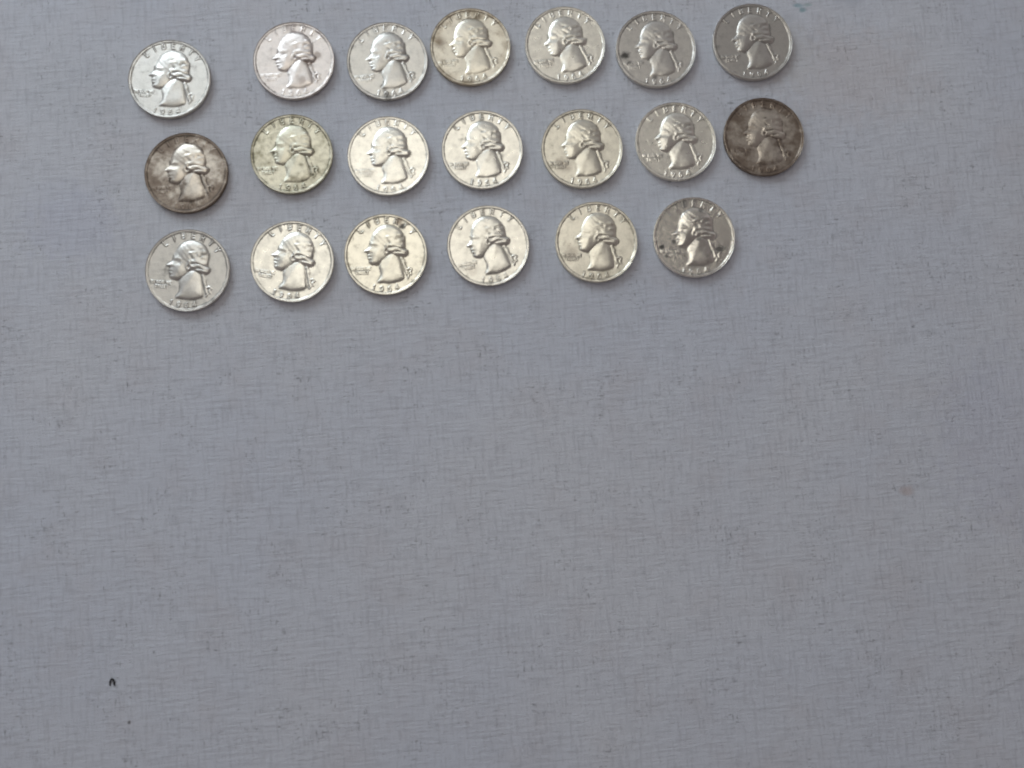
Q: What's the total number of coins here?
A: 20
